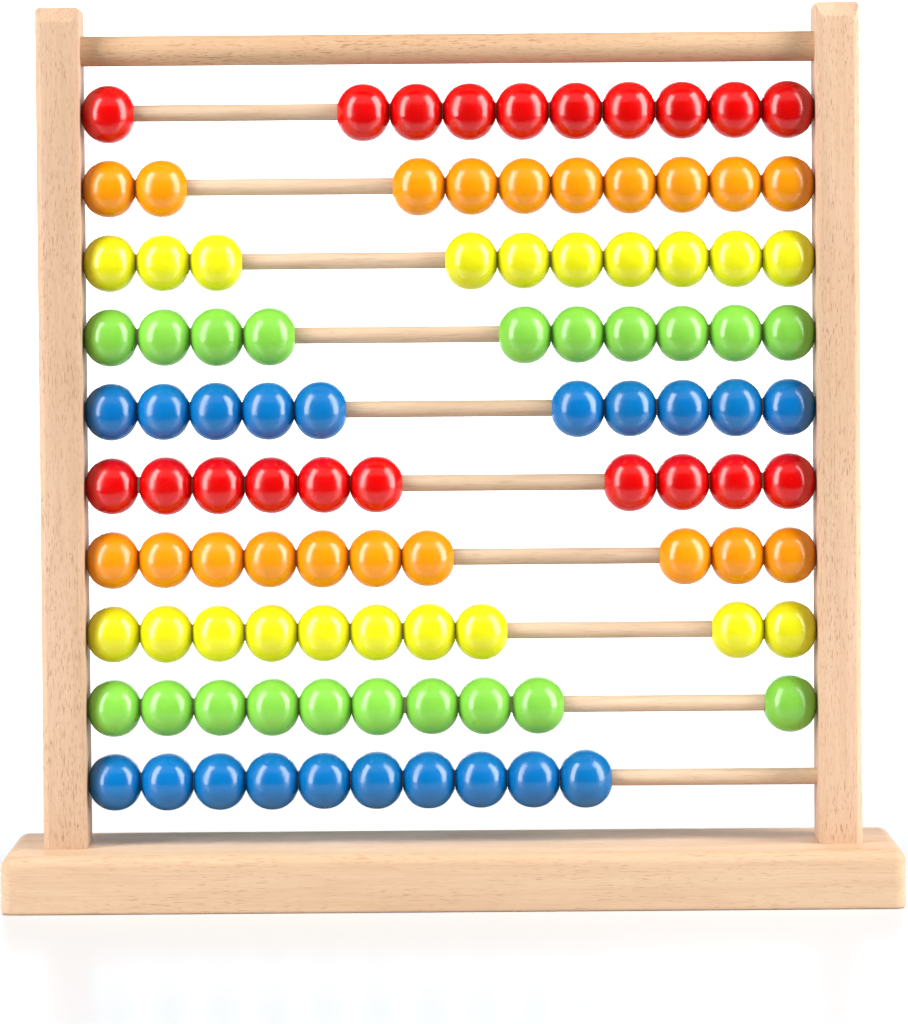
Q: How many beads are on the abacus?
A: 100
